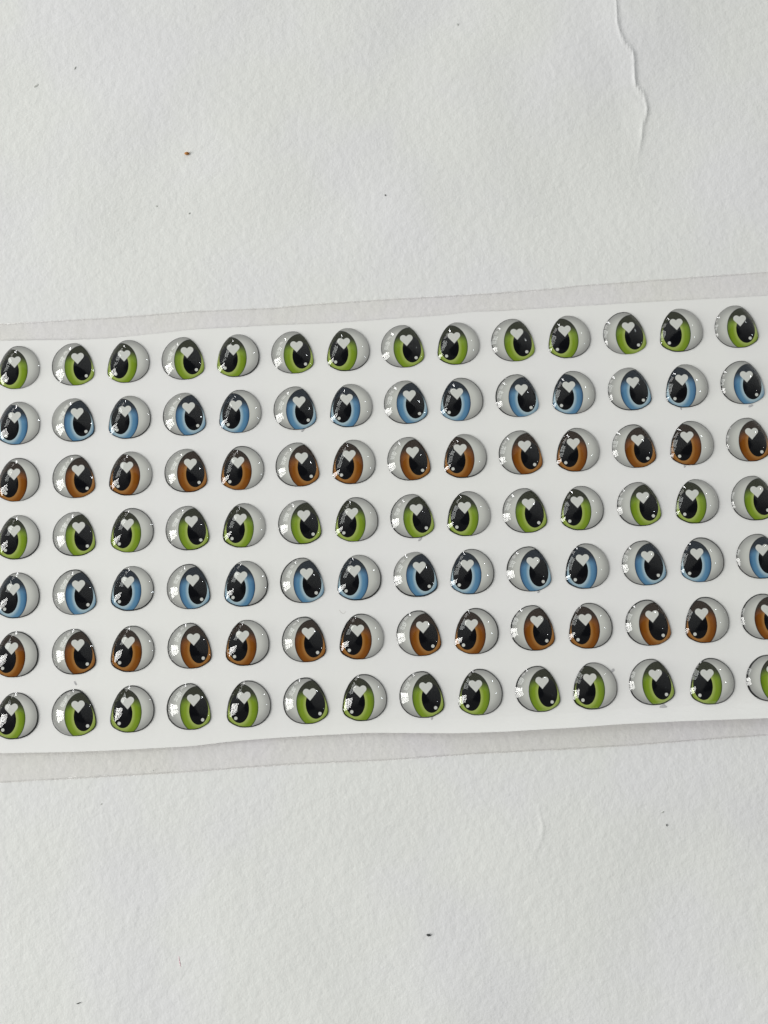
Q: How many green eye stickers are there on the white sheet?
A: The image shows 42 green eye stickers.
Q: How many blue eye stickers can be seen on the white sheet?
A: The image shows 28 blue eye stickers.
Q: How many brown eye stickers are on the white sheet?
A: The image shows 28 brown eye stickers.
